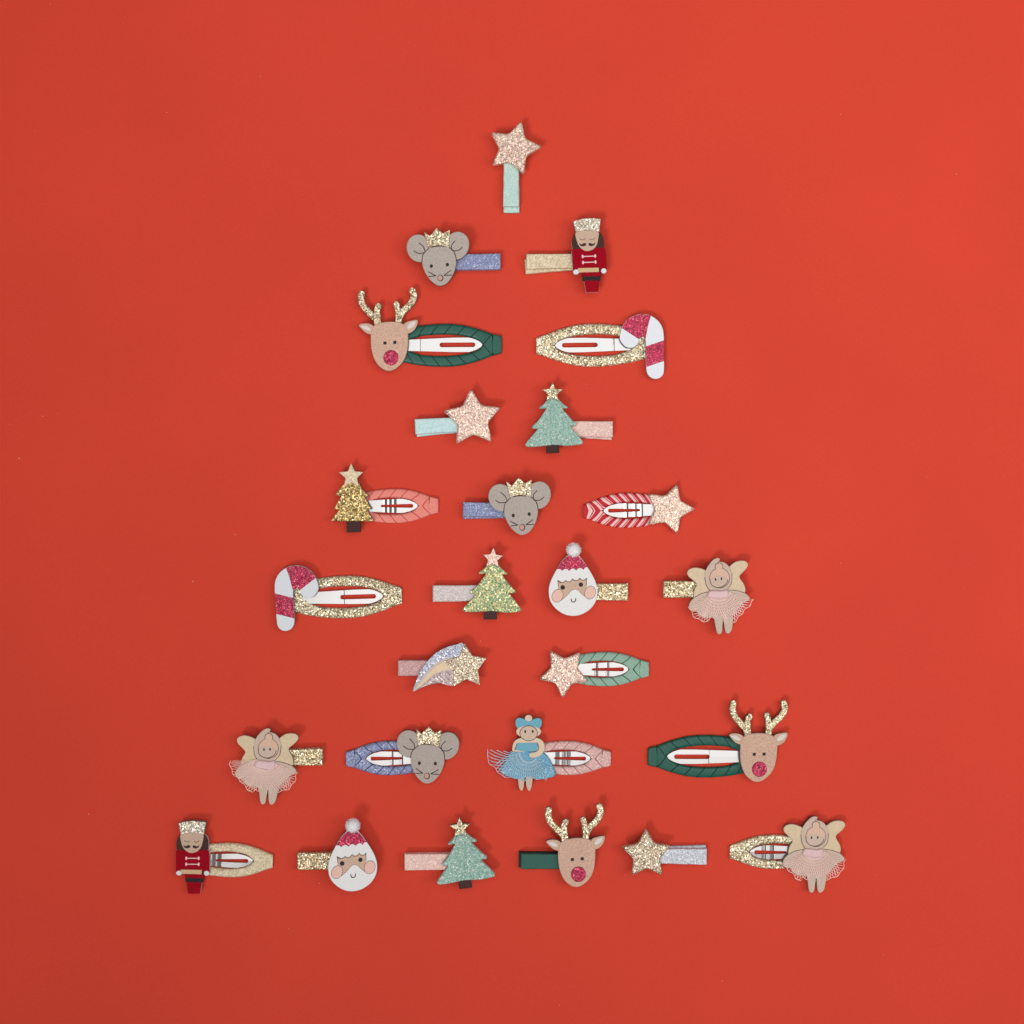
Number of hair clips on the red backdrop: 26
